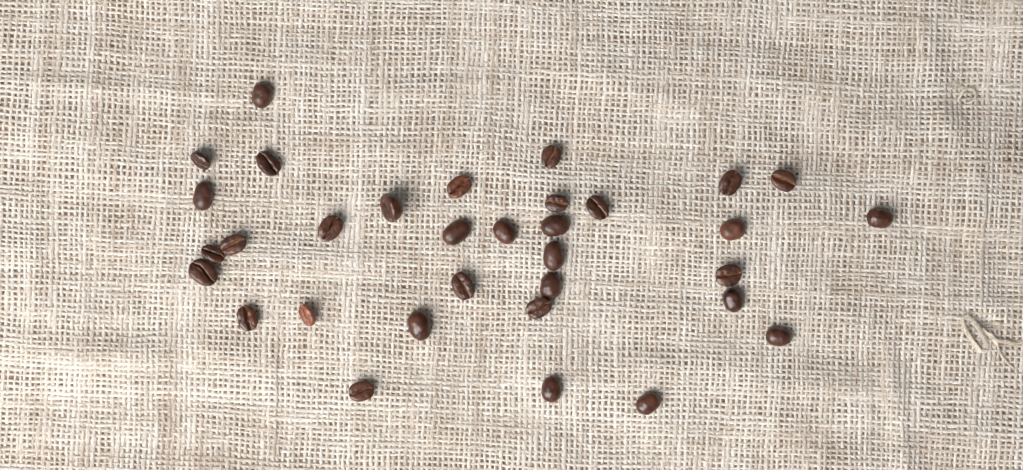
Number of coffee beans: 33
